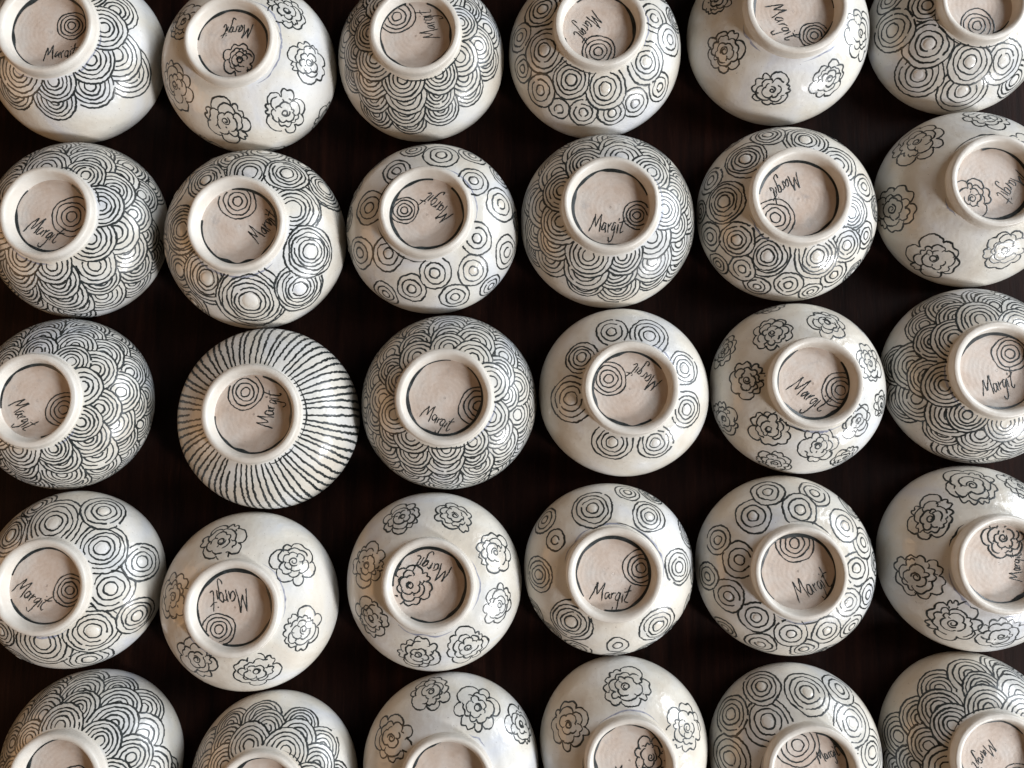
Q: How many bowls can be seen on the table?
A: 30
